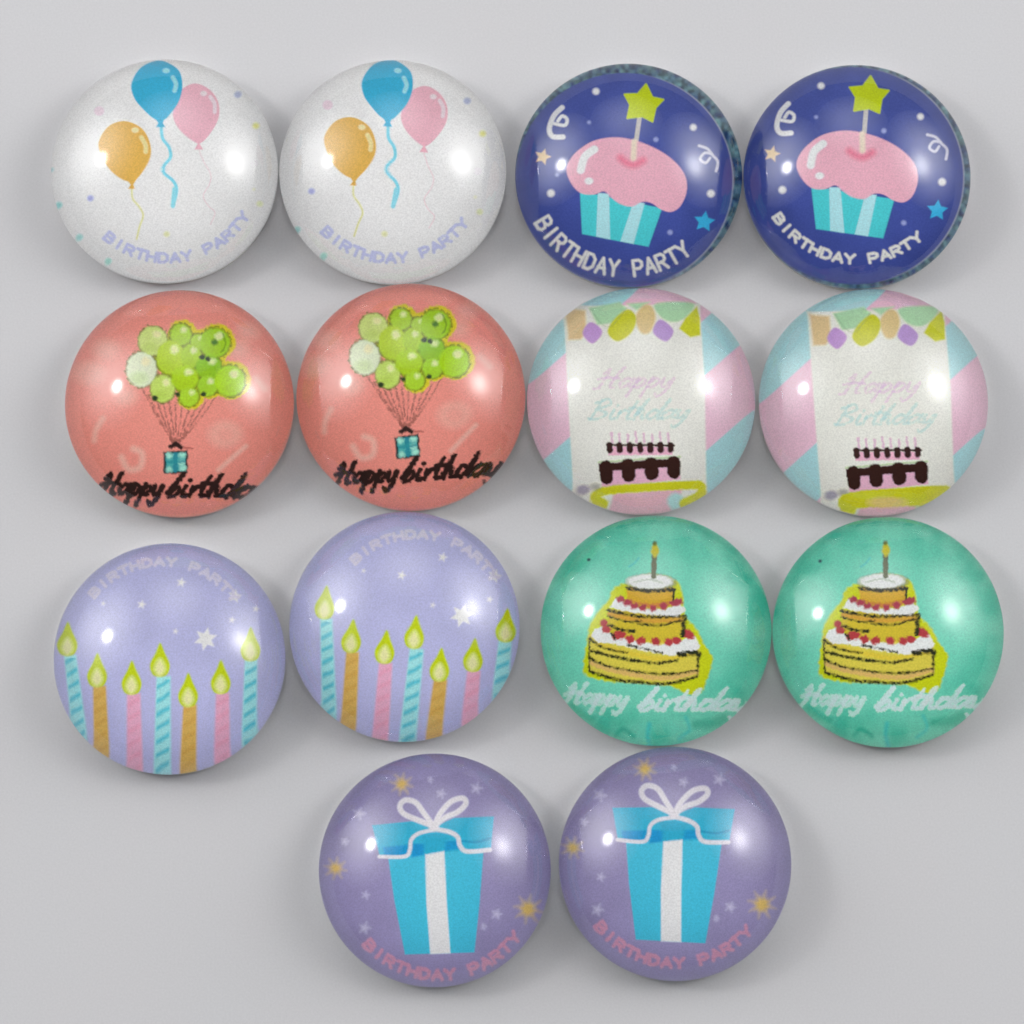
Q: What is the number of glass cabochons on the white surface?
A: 14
